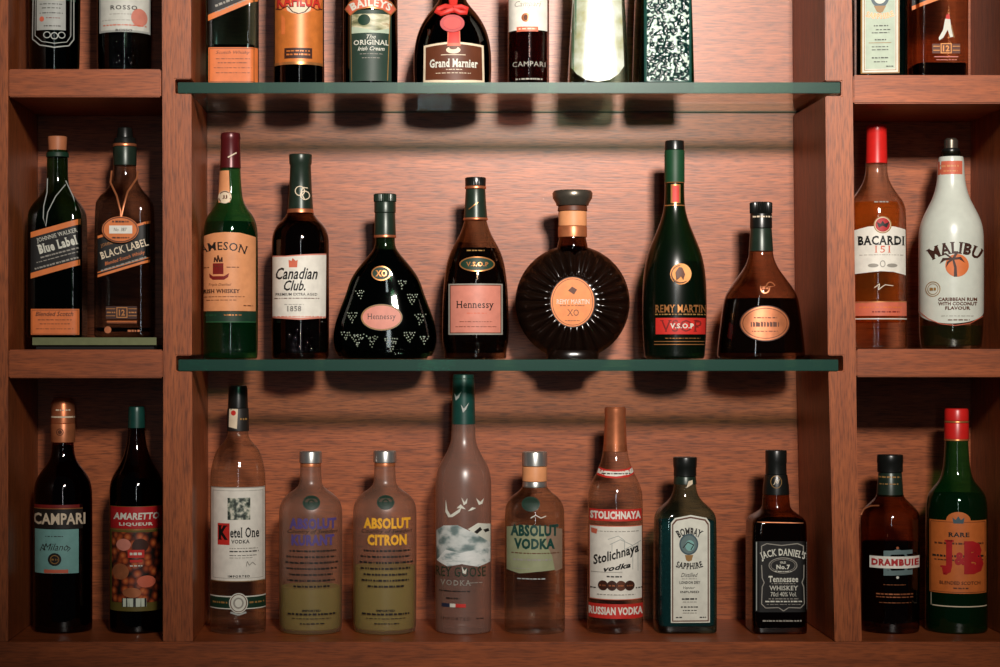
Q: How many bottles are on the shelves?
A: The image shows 34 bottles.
